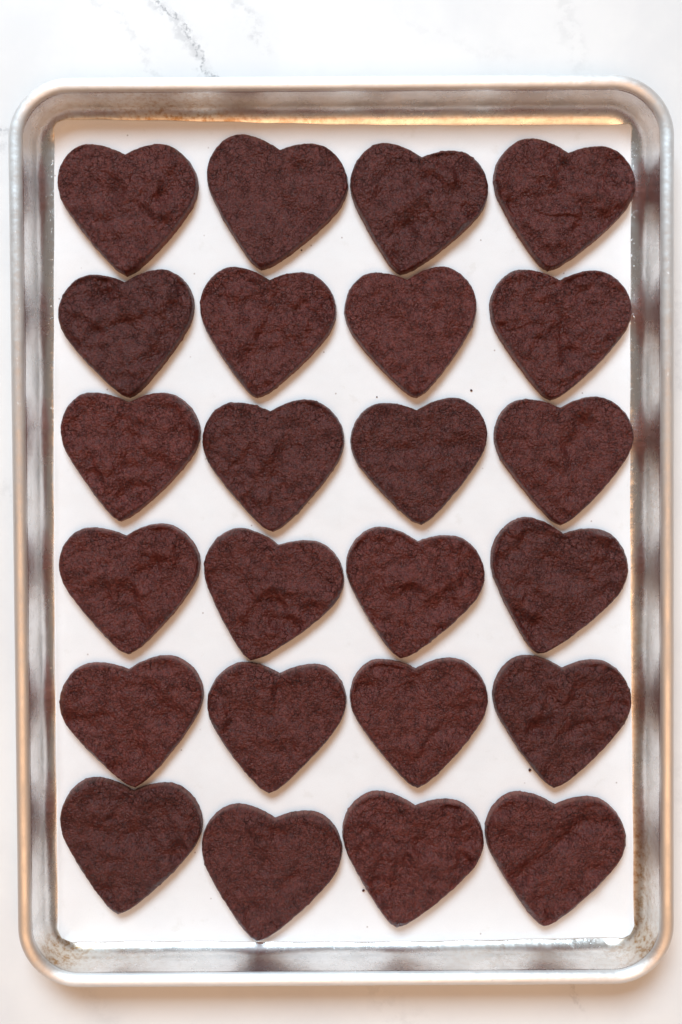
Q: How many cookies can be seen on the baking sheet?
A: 24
